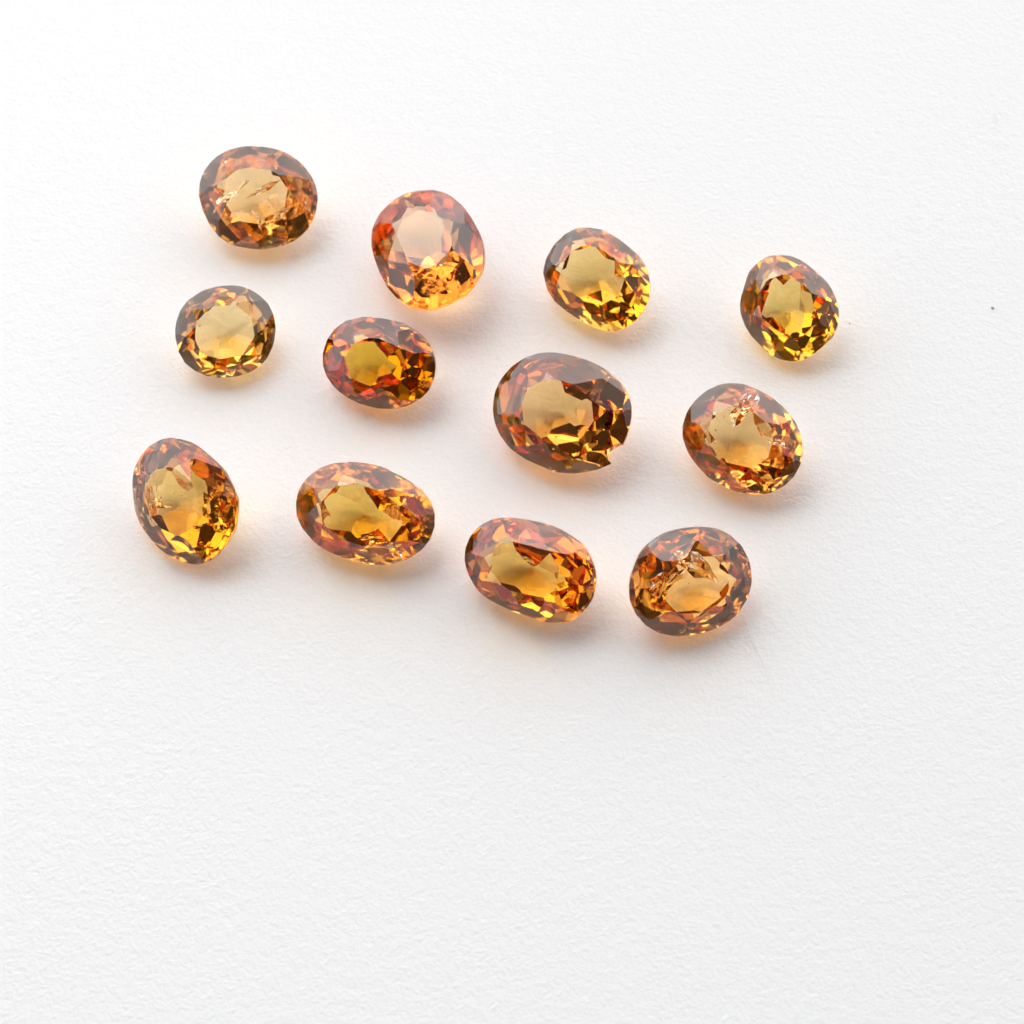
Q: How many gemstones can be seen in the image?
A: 12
